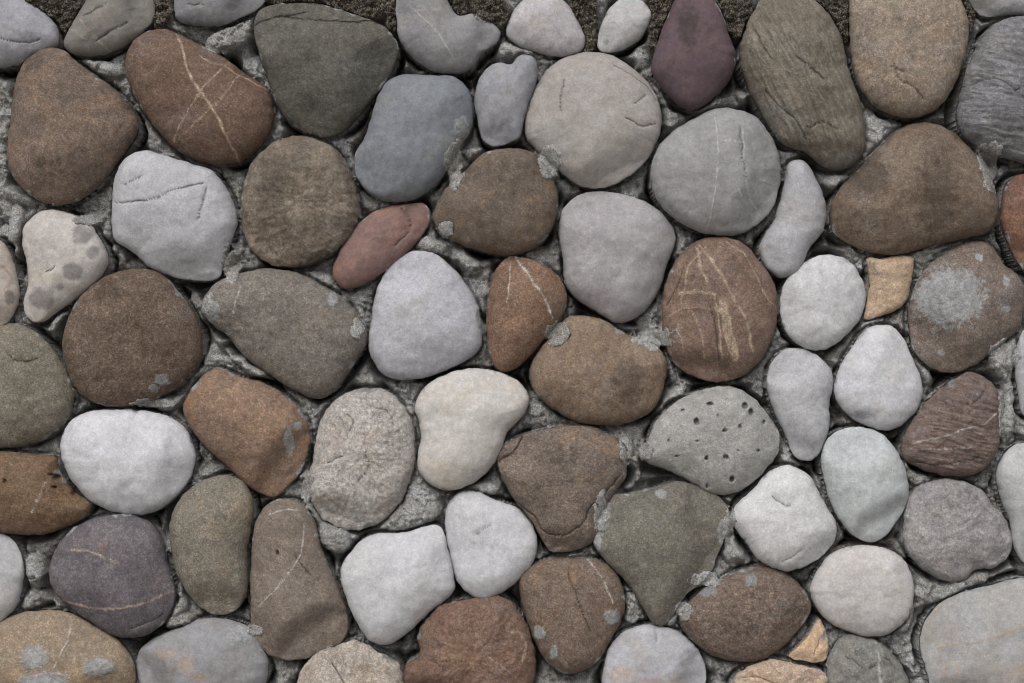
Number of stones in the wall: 72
